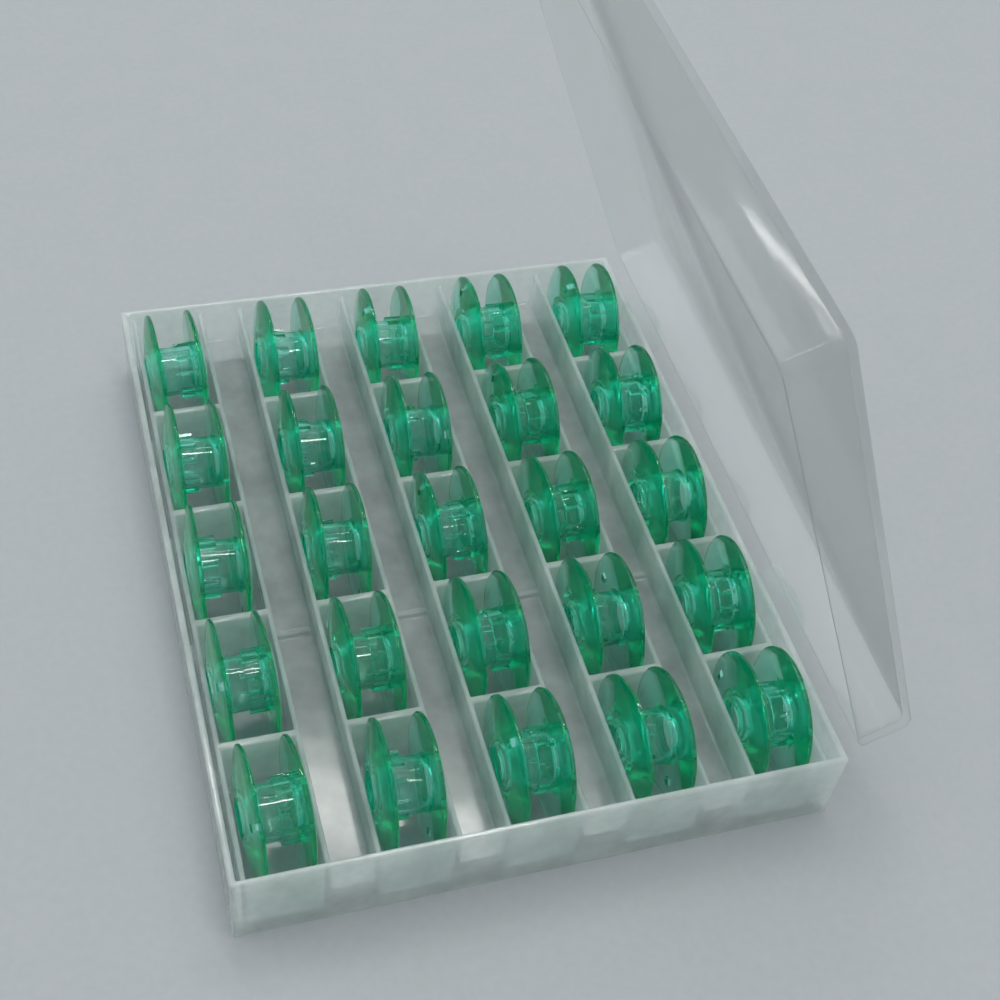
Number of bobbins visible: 25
